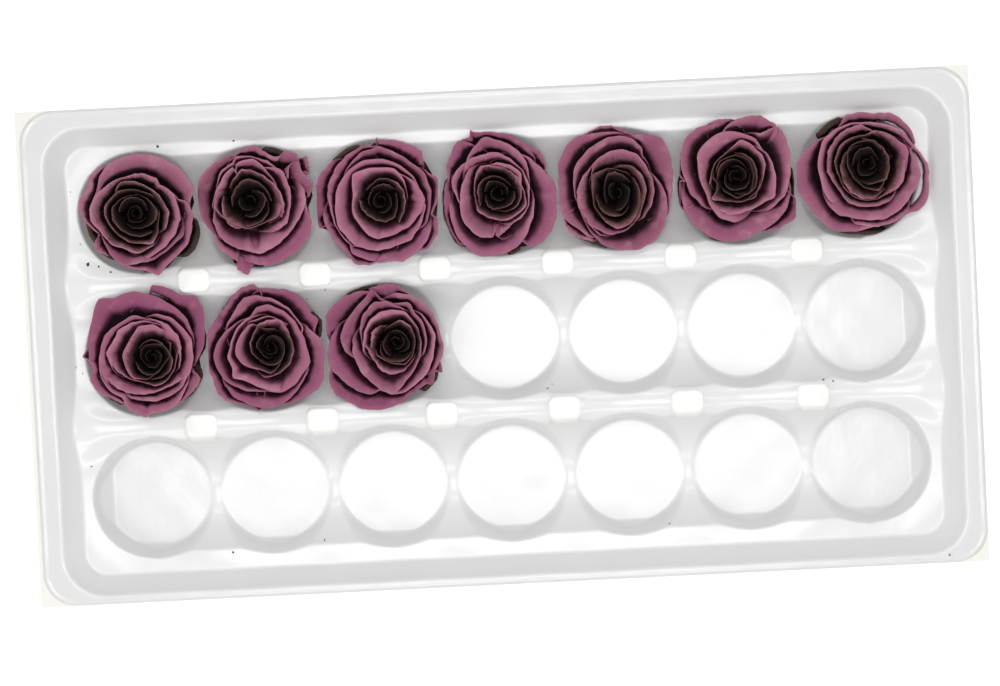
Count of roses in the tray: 10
